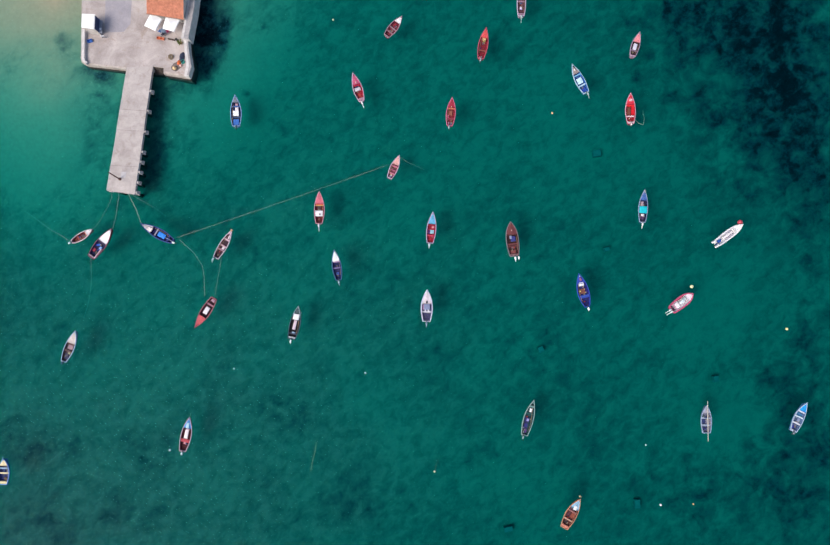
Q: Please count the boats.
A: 32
